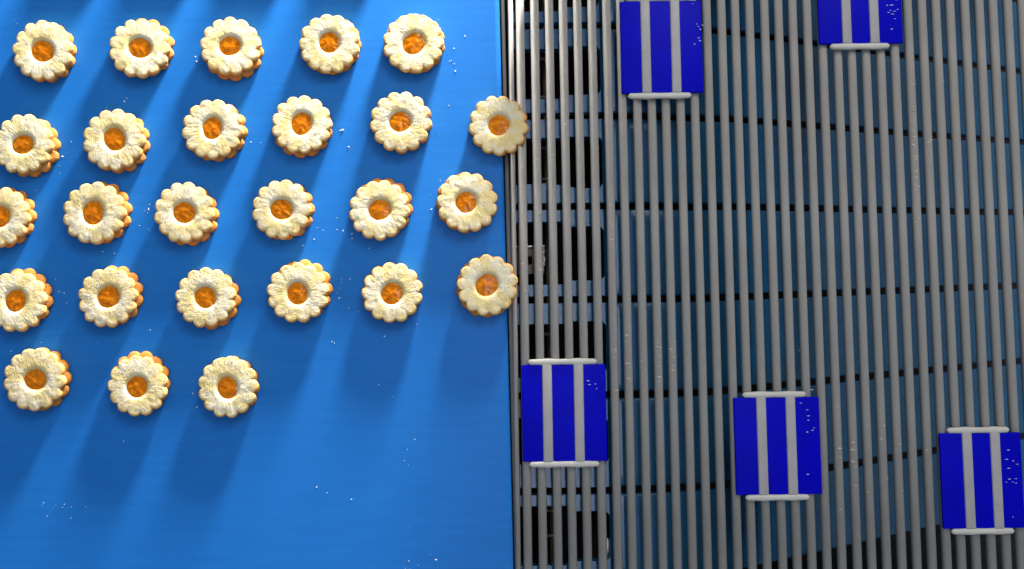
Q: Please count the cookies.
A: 26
